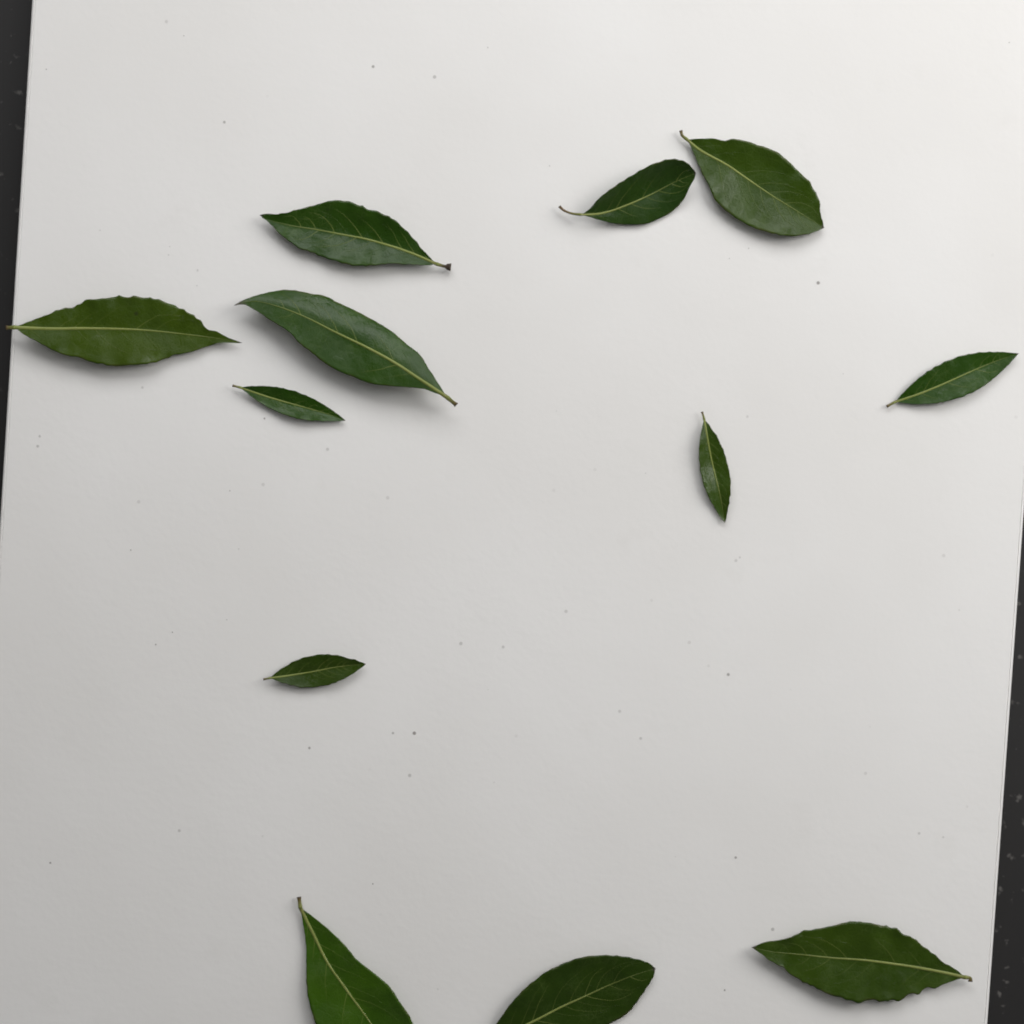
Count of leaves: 12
